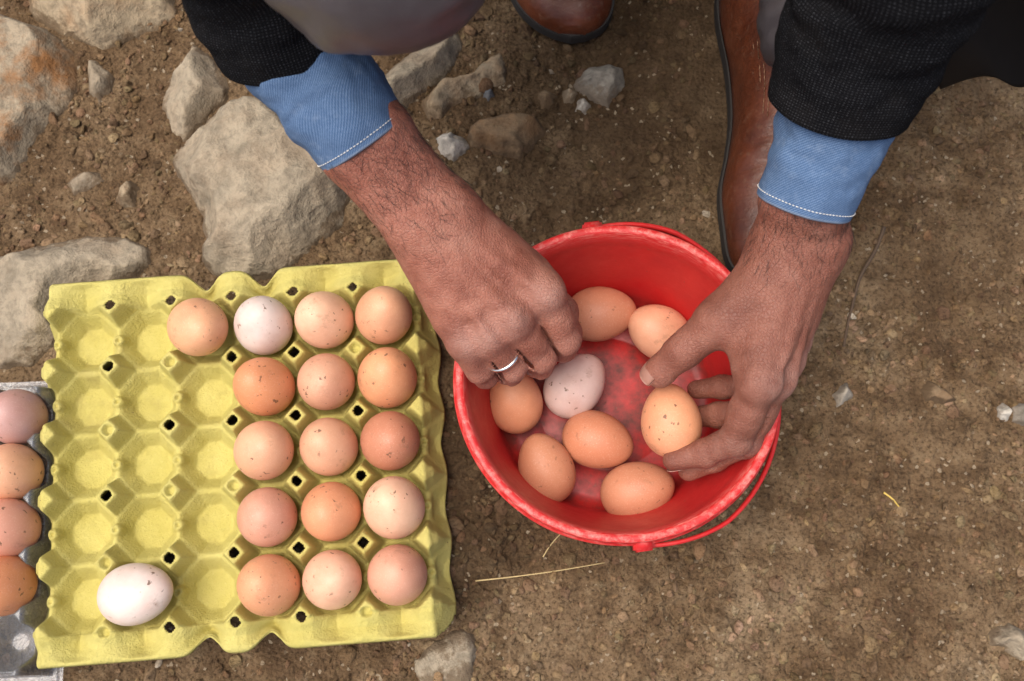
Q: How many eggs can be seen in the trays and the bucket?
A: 29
